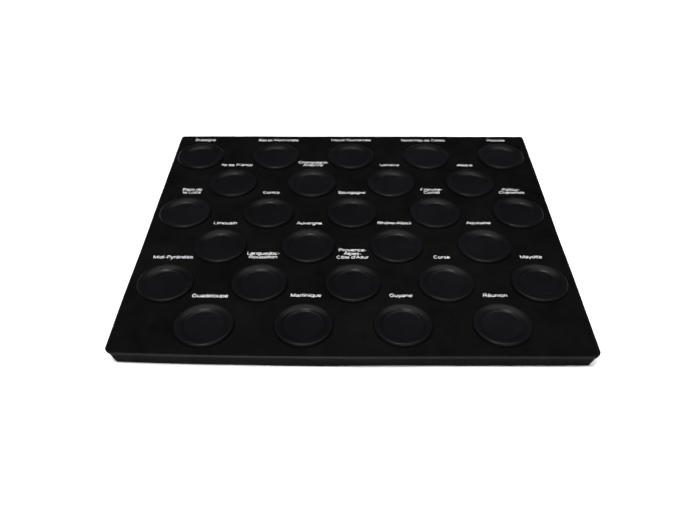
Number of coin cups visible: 27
